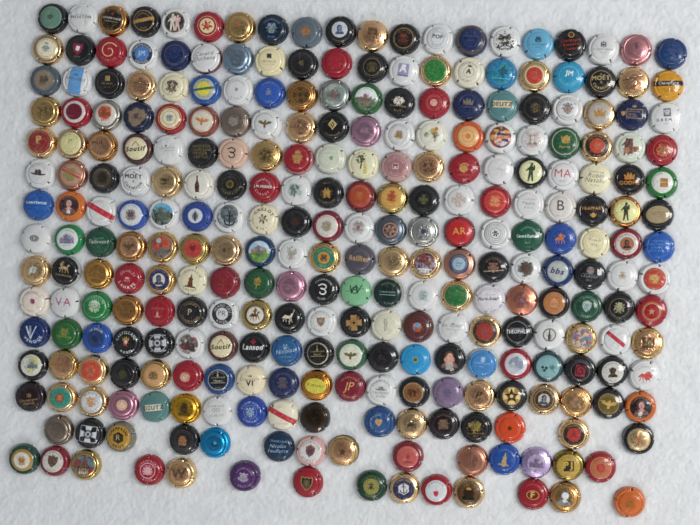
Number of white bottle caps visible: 63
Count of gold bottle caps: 56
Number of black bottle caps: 53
